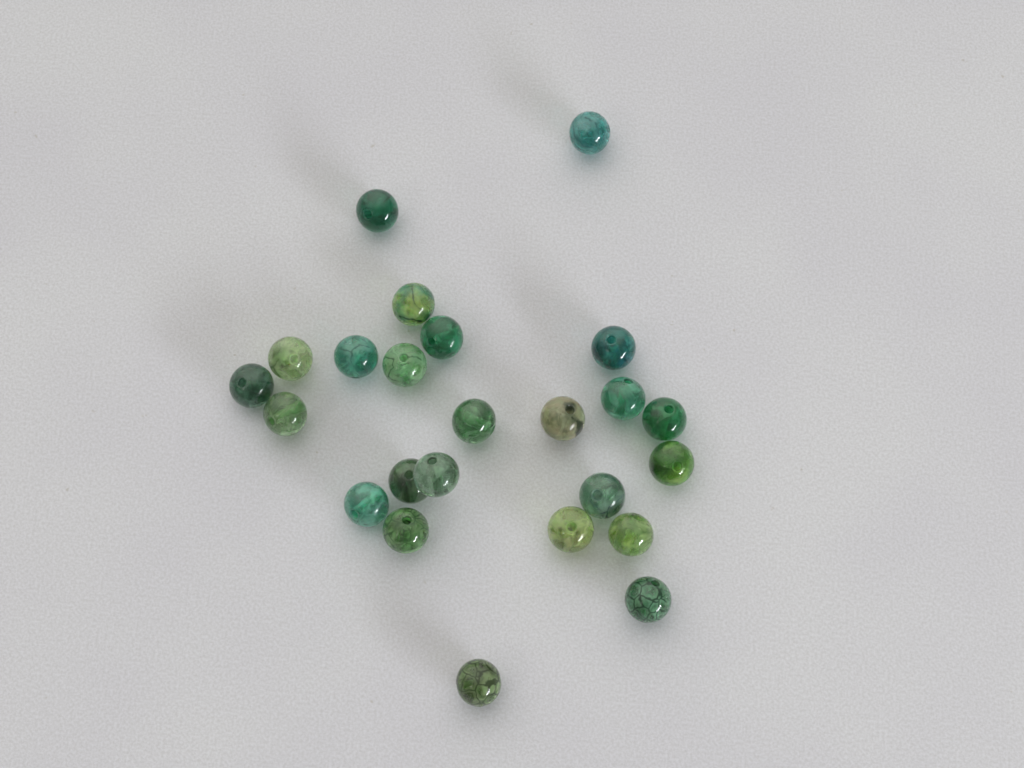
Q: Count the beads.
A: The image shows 24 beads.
